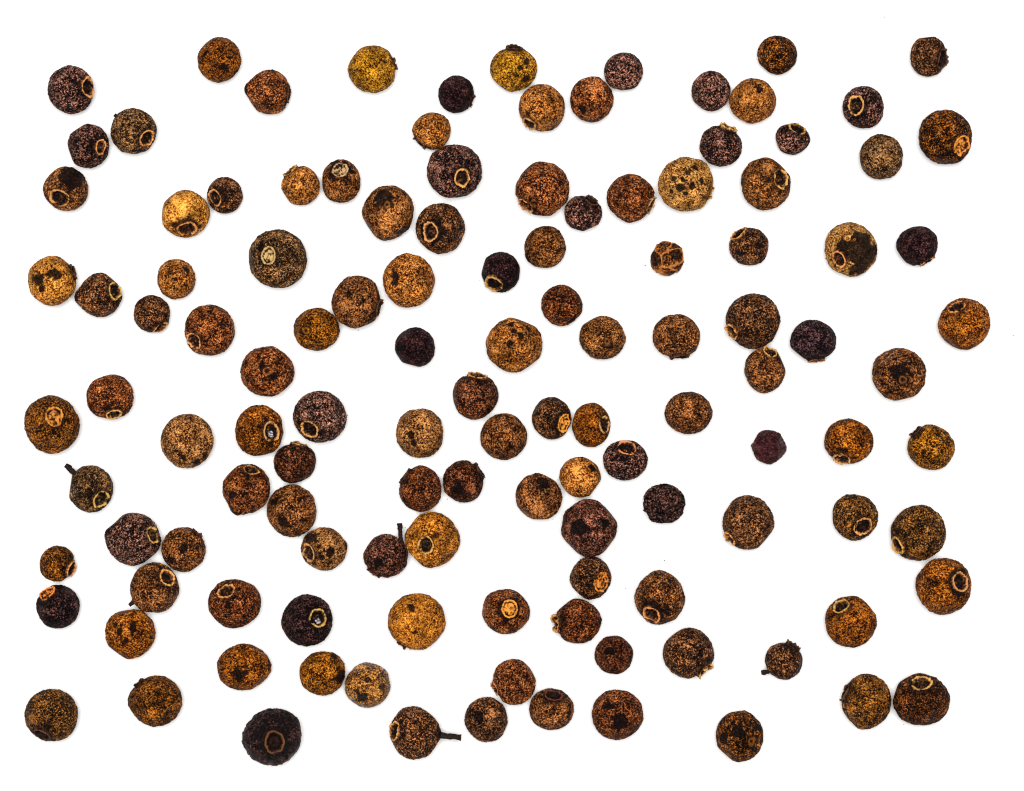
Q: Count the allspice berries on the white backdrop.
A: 123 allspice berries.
